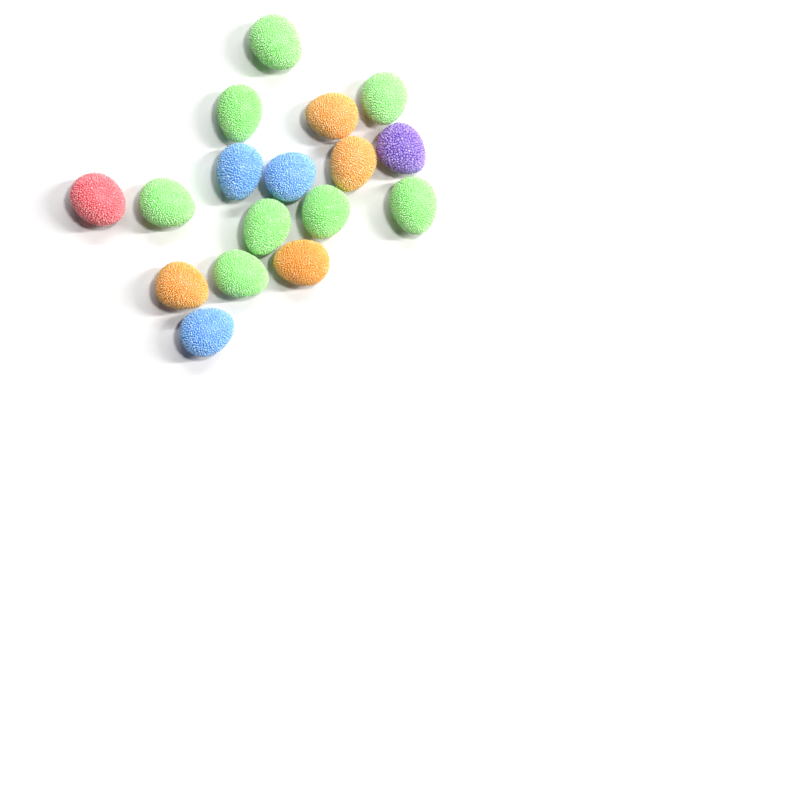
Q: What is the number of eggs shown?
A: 17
